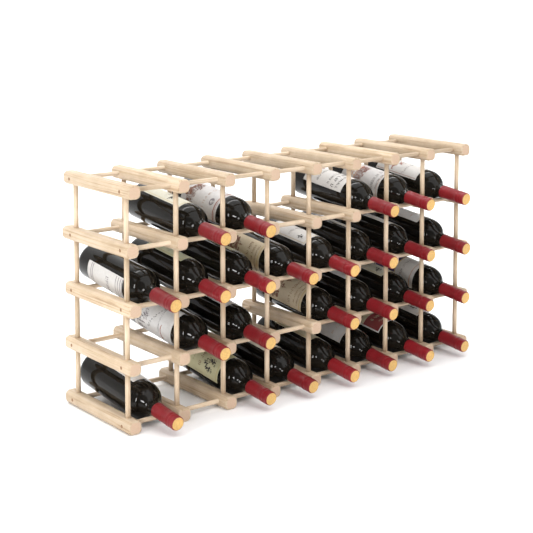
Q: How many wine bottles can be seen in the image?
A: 26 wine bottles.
